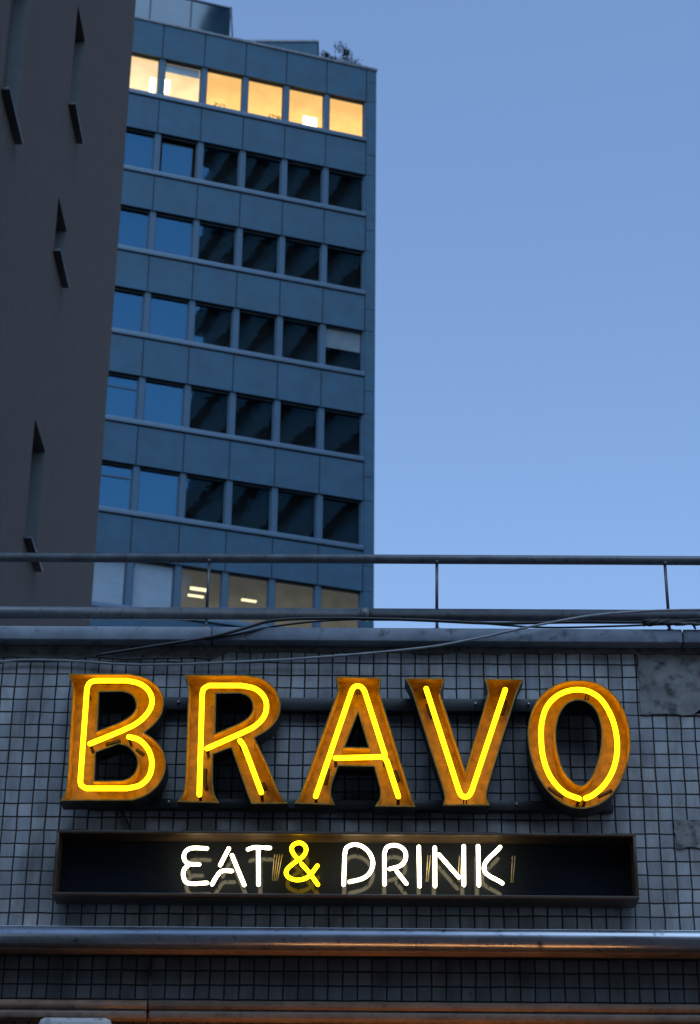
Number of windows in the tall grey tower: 42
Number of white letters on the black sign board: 8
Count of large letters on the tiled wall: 5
